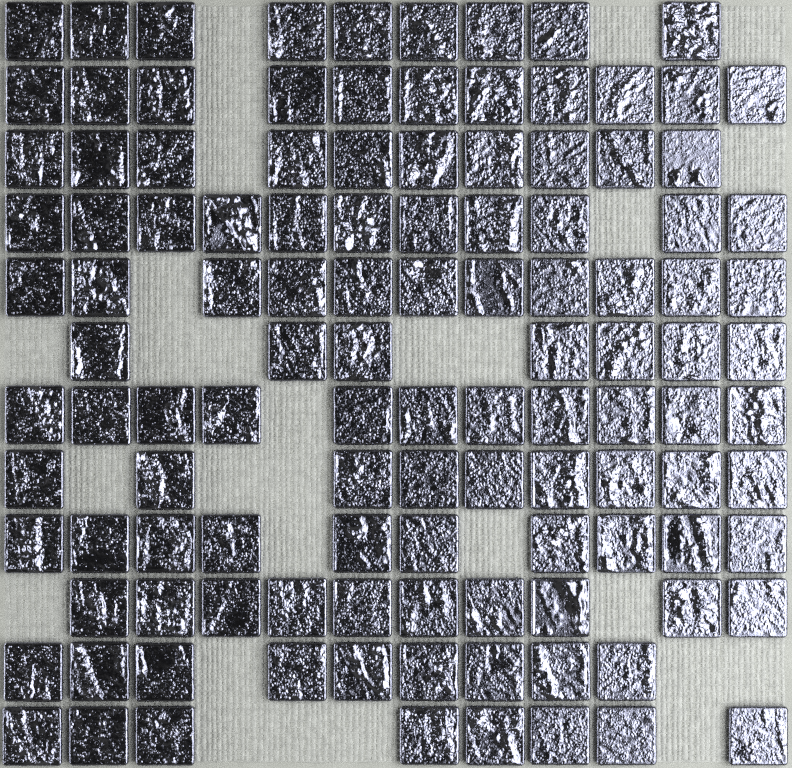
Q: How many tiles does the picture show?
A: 116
